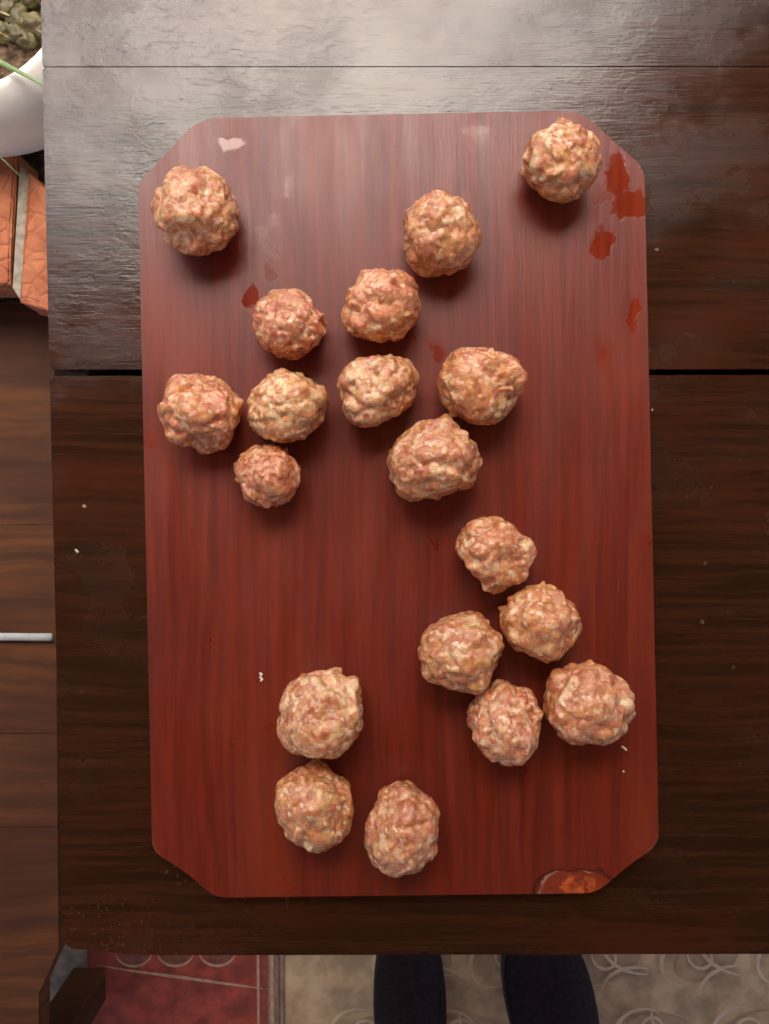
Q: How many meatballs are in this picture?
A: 19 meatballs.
